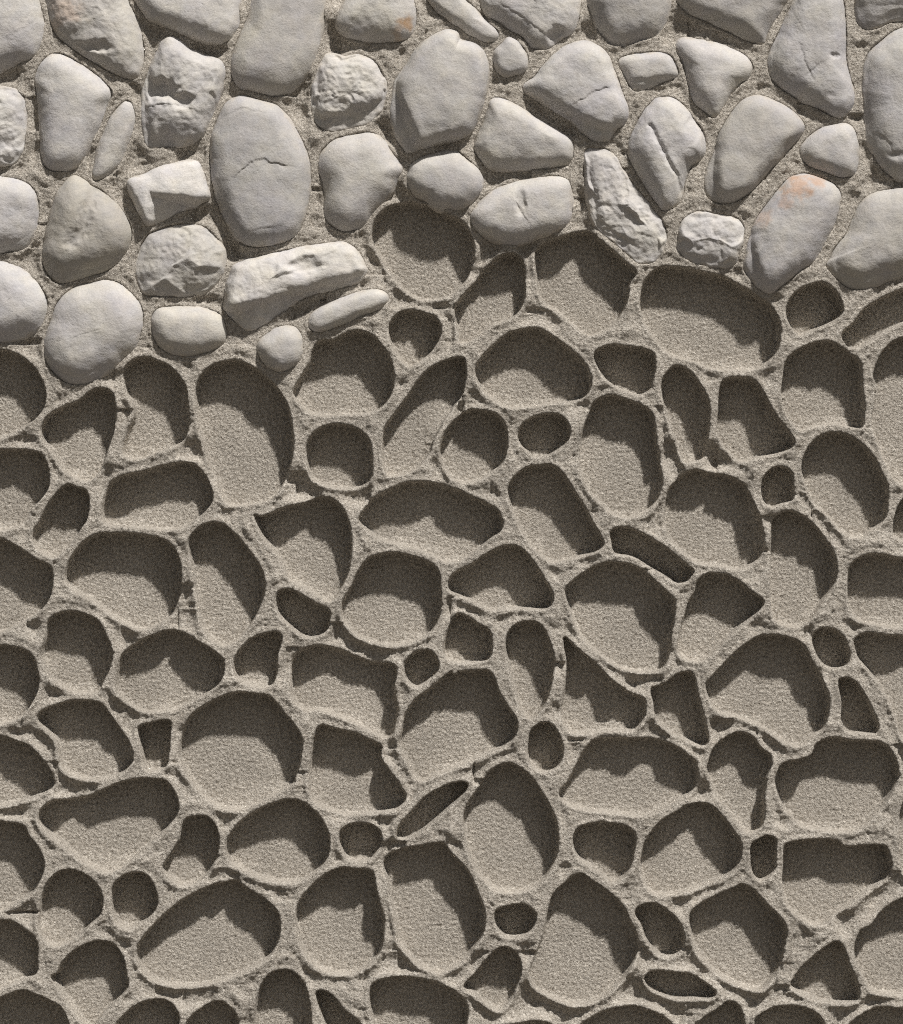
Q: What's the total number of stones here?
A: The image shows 44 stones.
